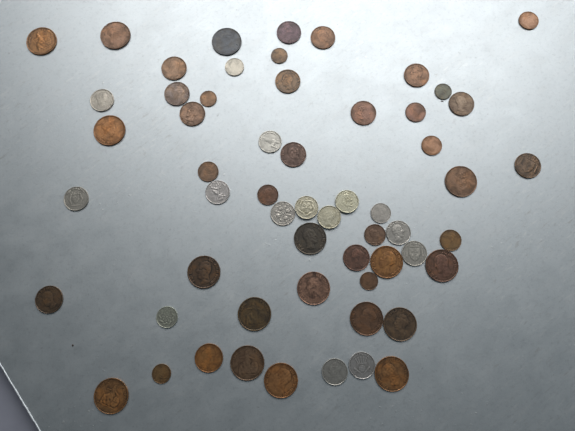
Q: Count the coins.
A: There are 58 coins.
